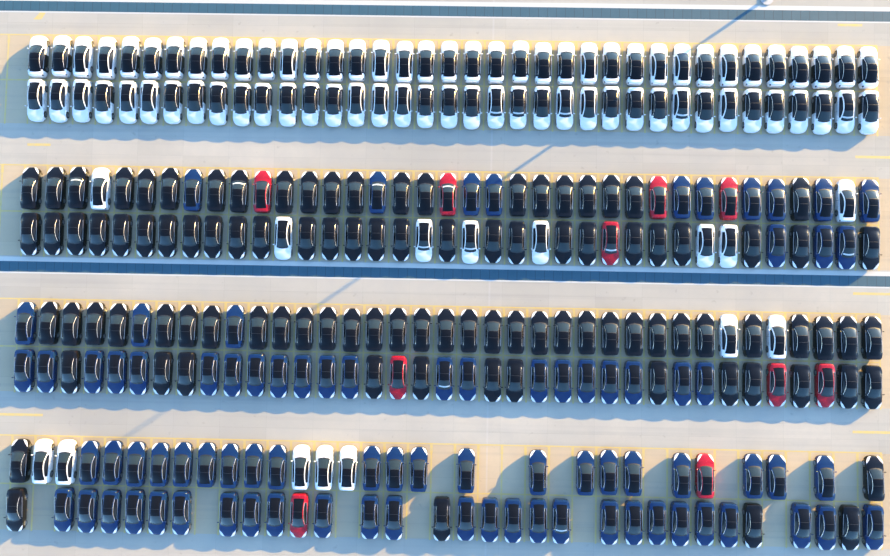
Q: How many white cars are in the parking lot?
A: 89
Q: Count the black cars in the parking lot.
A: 99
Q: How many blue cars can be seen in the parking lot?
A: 84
